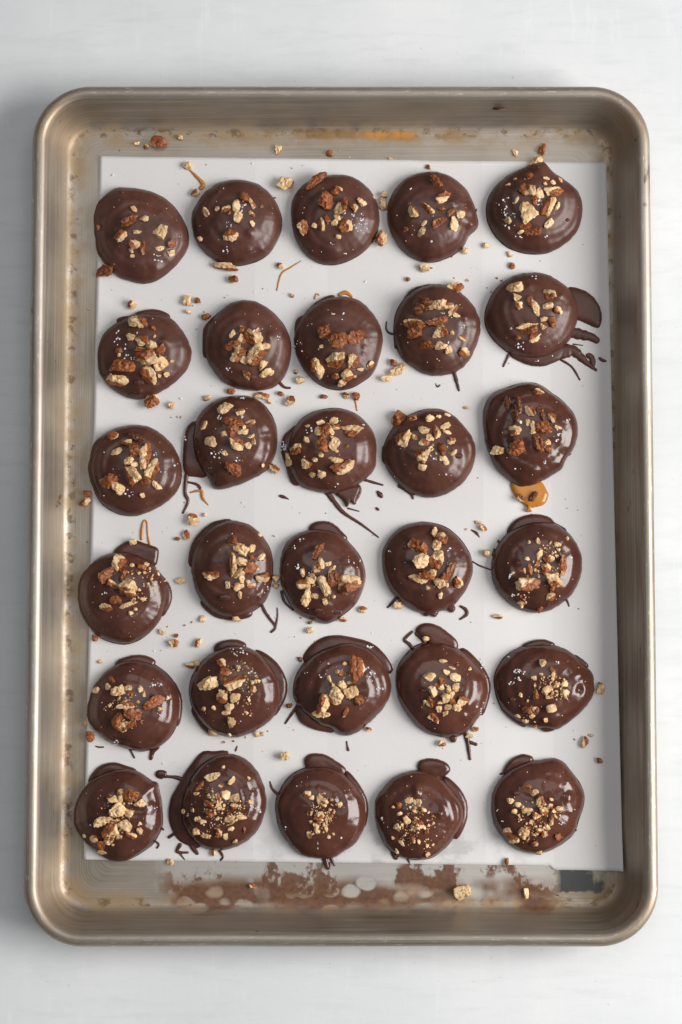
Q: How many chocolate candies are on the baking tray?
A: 30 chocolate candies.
